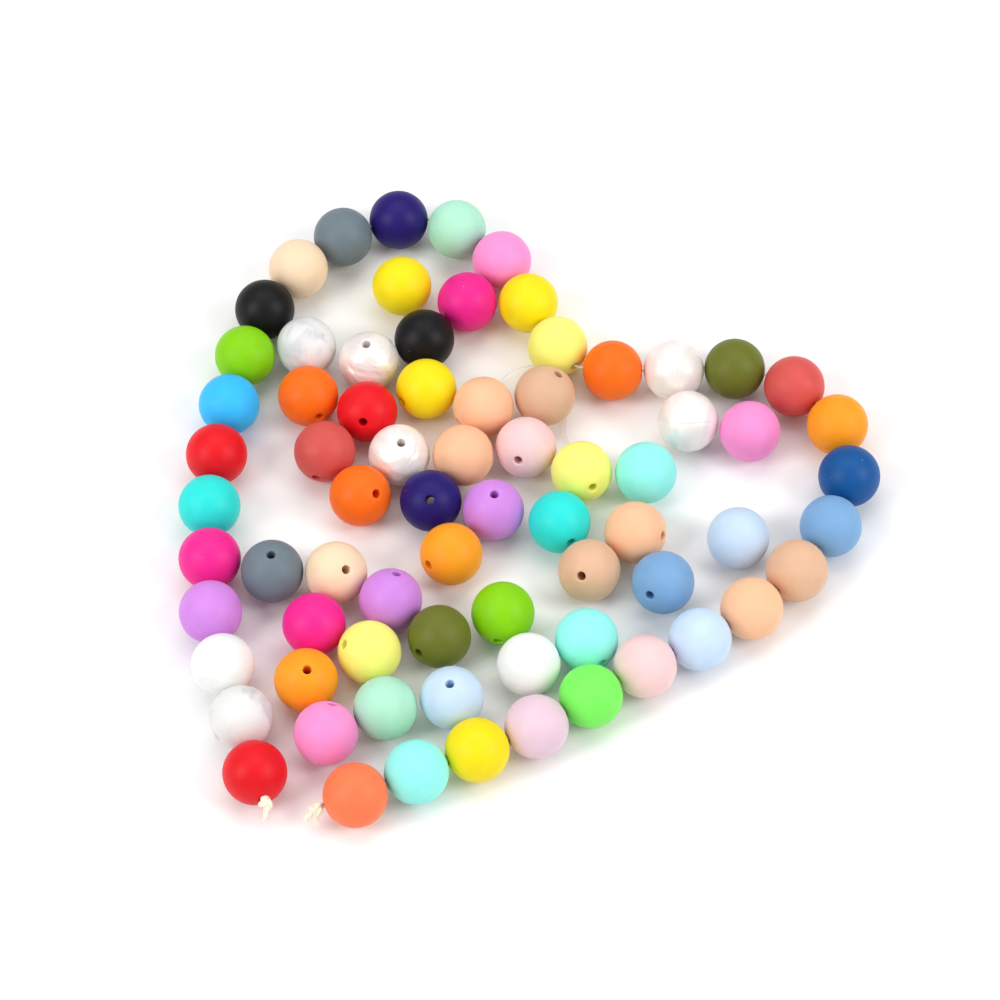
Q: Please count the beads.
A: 73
